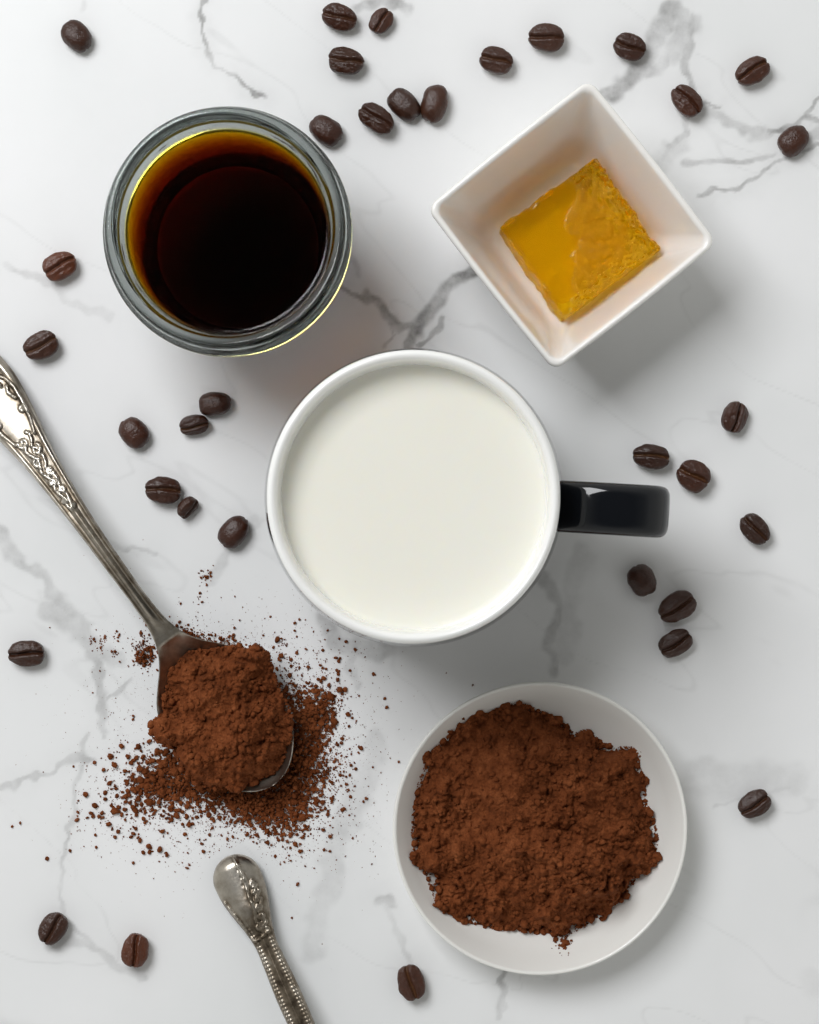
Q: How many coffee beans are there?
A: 34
